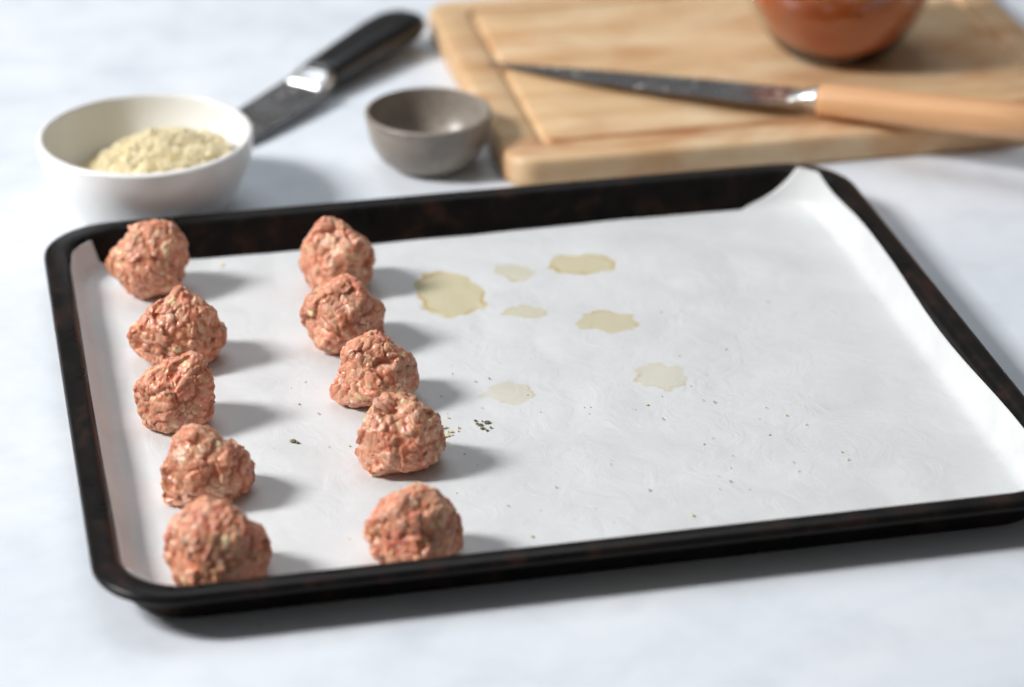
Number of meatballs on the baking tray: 10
